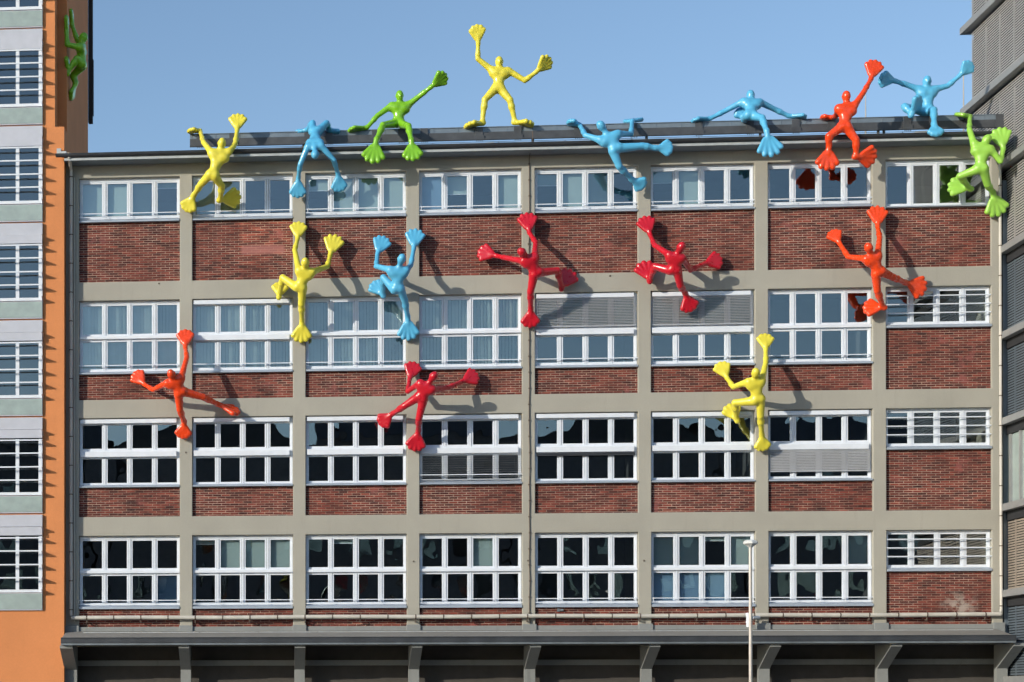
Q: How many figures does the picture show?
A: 18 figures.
